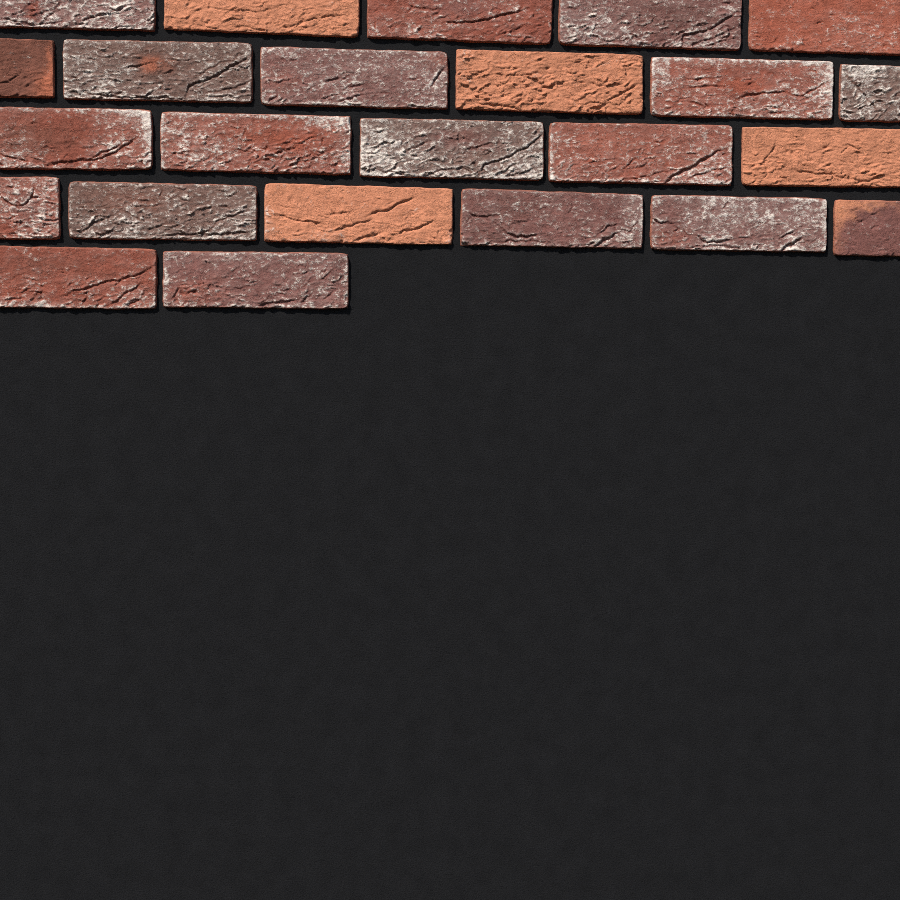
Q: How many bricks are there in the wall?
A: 24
